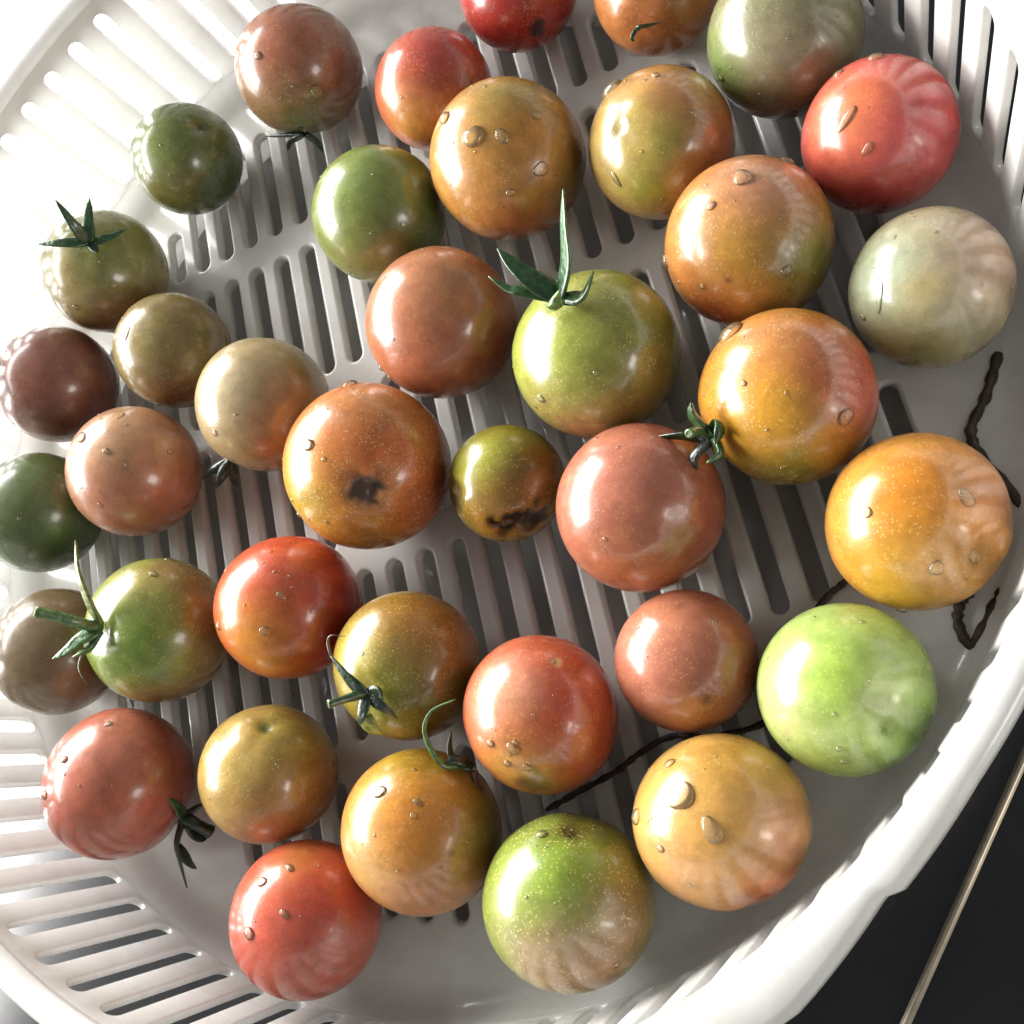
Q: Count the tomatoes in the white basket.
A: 38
